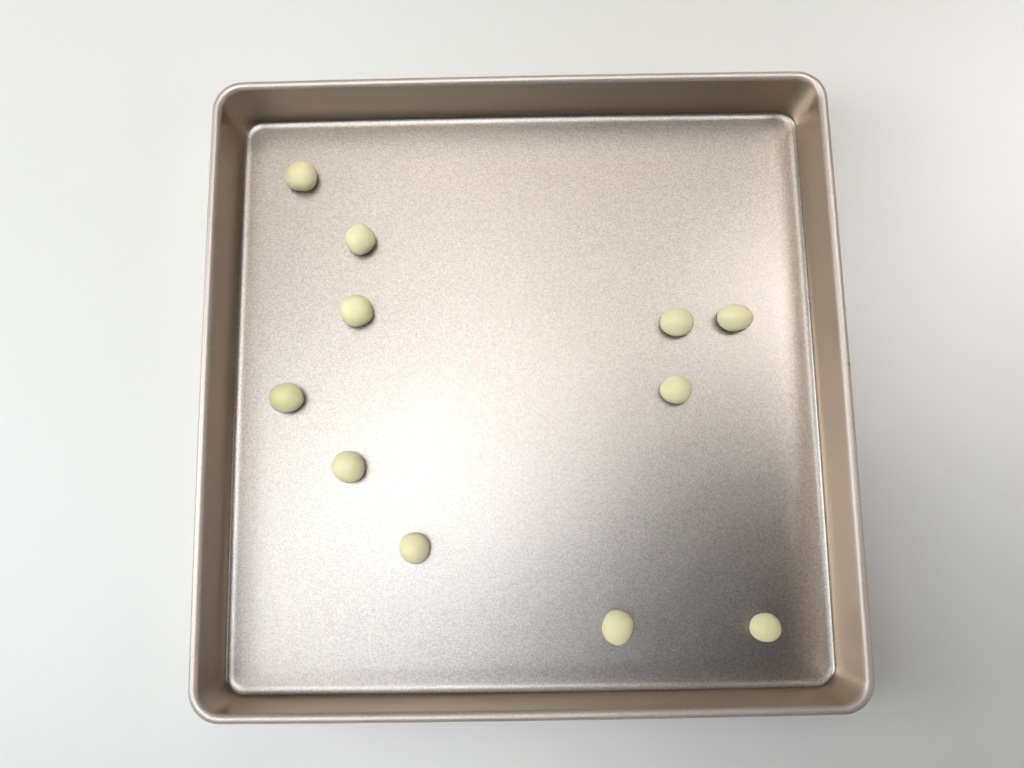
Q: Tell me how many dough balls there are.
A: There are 11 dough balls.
